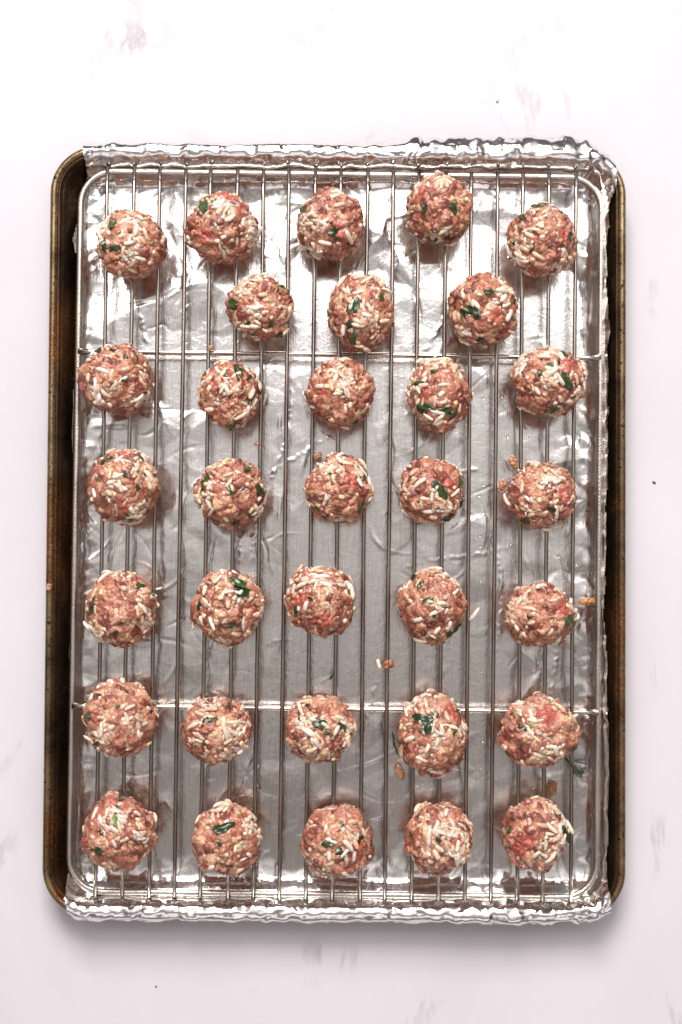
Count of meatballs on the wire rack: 33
